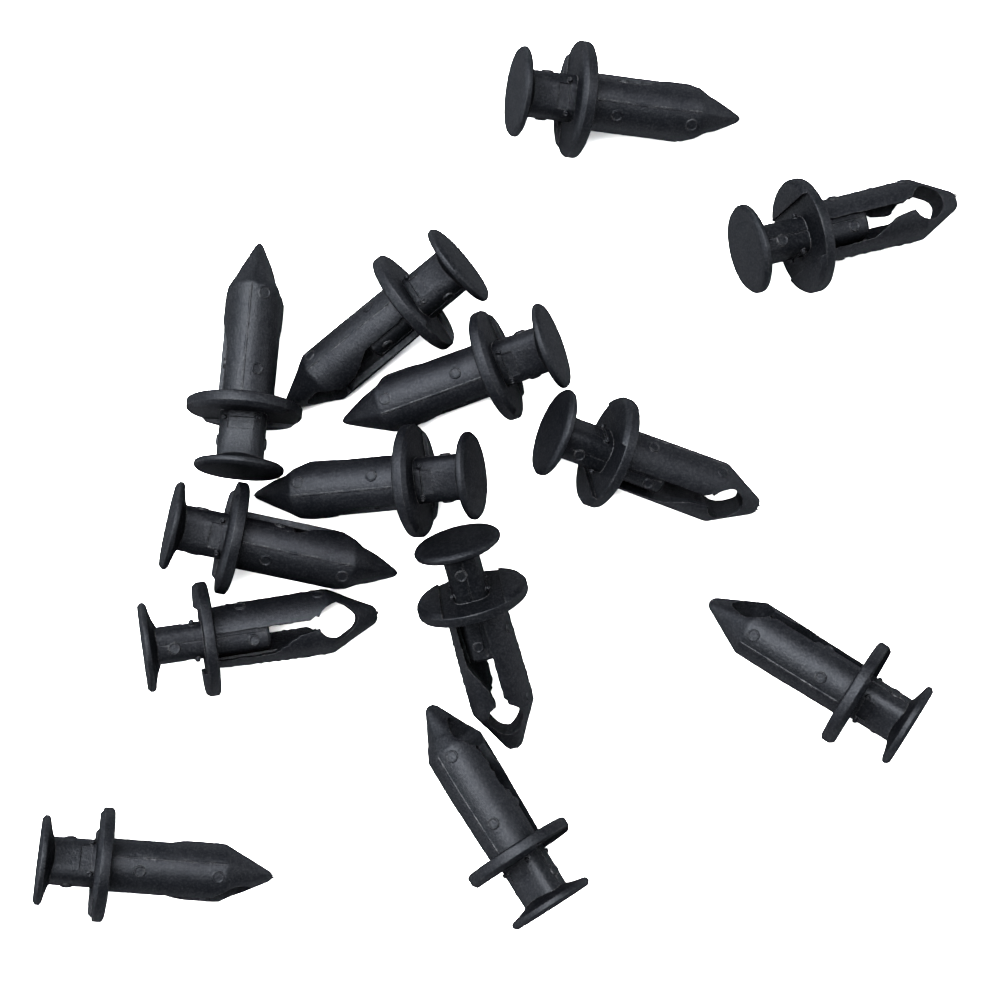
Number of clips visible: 13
